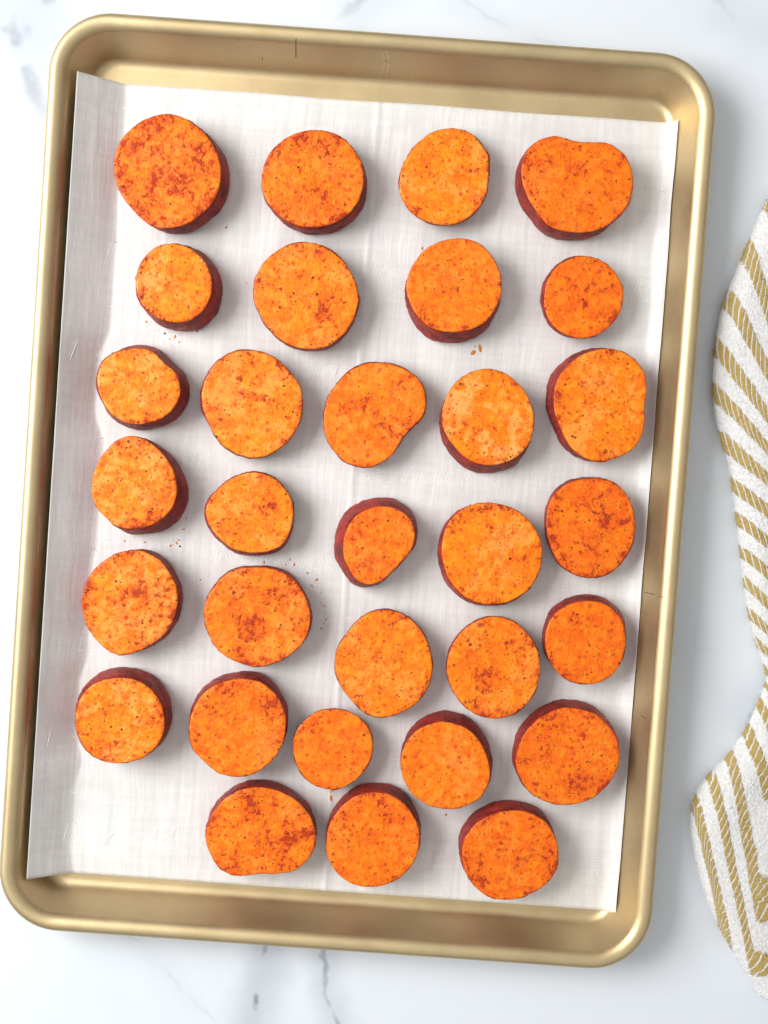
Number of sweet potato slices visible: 31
